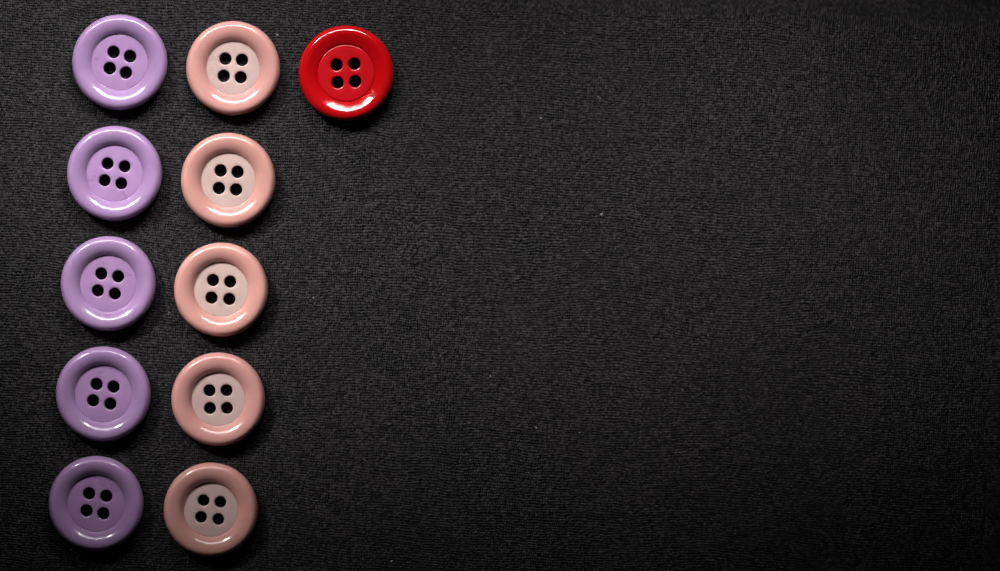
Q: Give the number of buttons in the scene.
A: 11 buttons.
